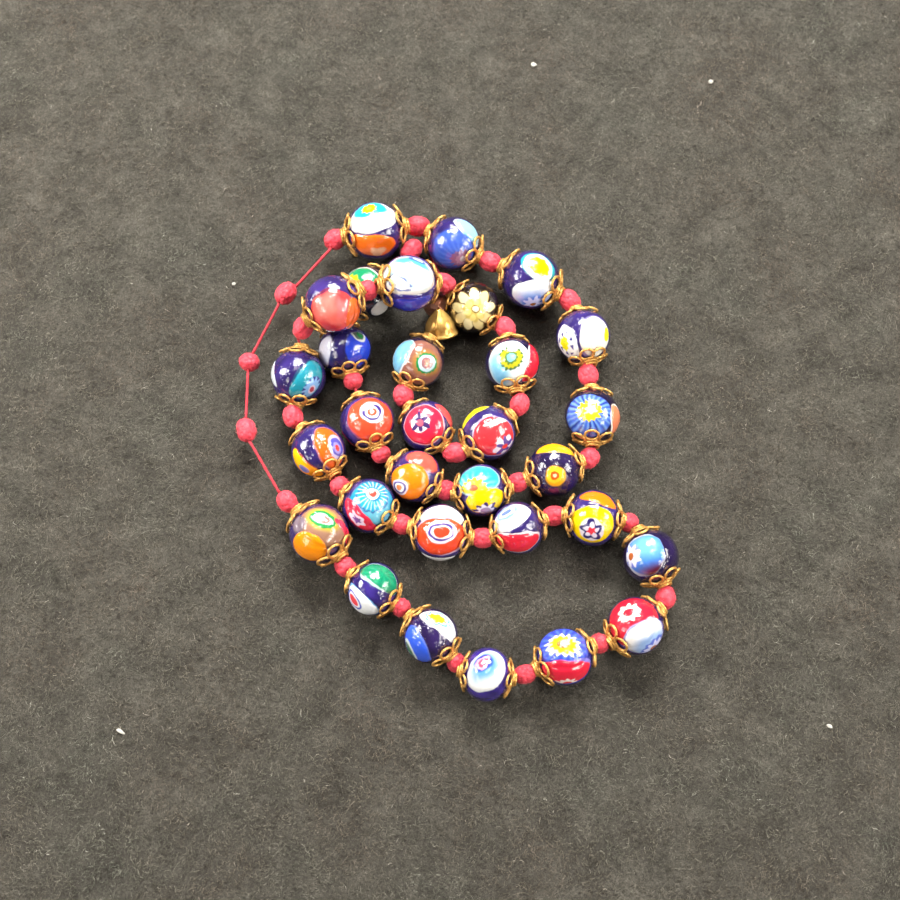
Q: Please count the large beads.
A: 31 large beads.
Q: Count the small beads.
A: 34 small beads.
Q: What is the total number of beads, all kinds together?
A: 65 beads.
